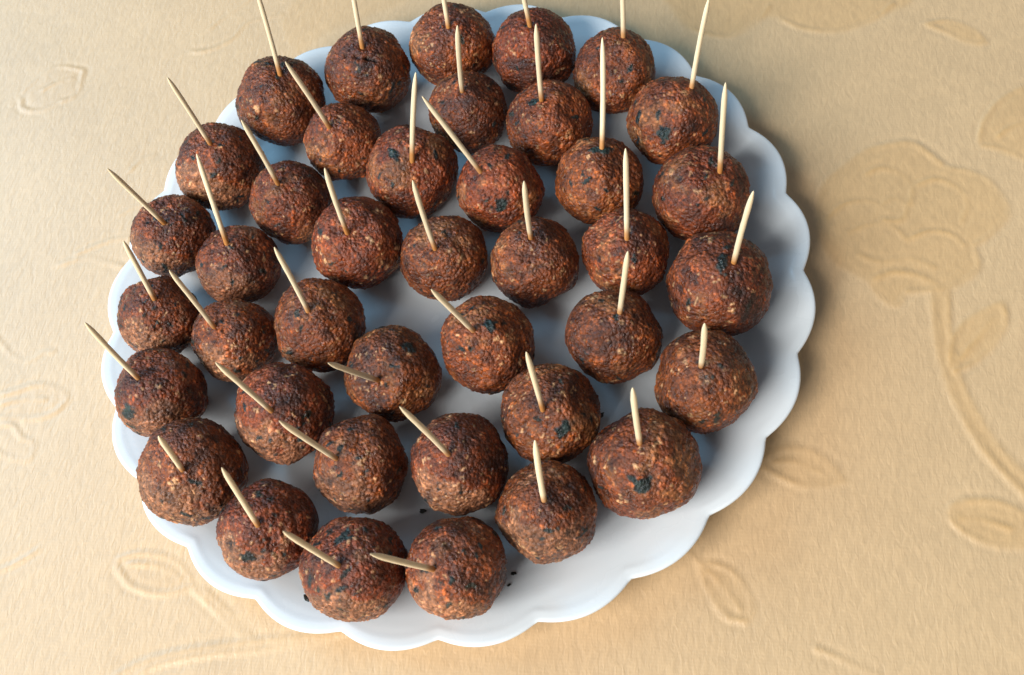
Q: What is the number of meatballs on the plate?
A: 40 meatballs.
